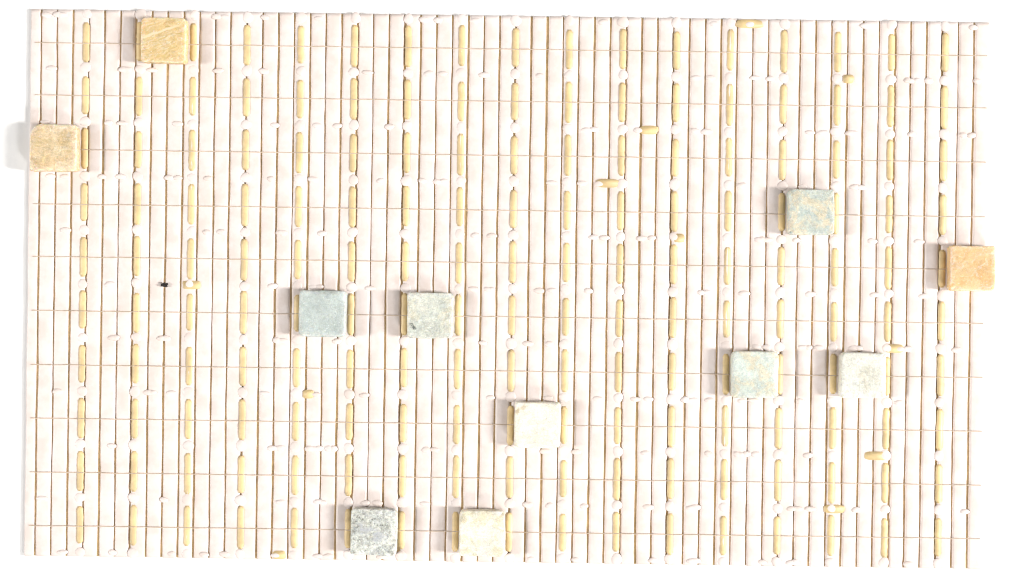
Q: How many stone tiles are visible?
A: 11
